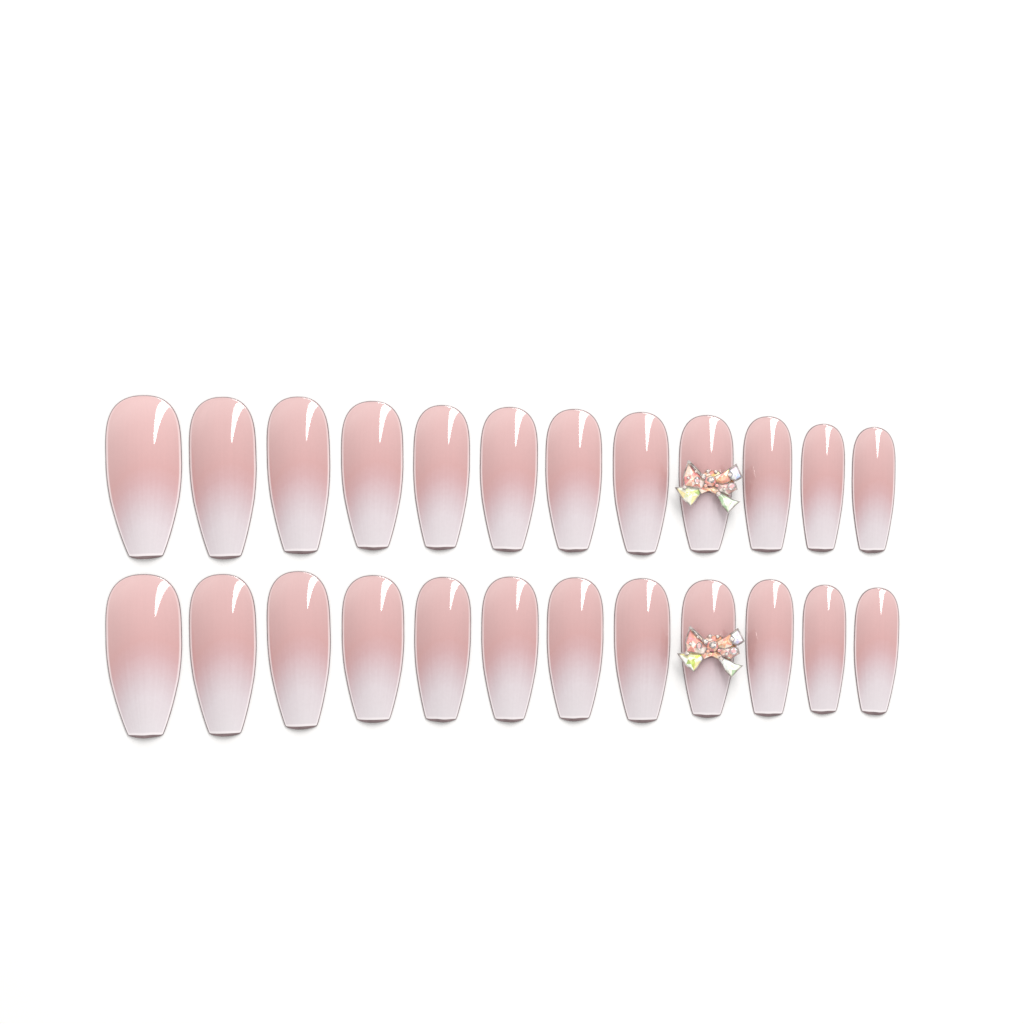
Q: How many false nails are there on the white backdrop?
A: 24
